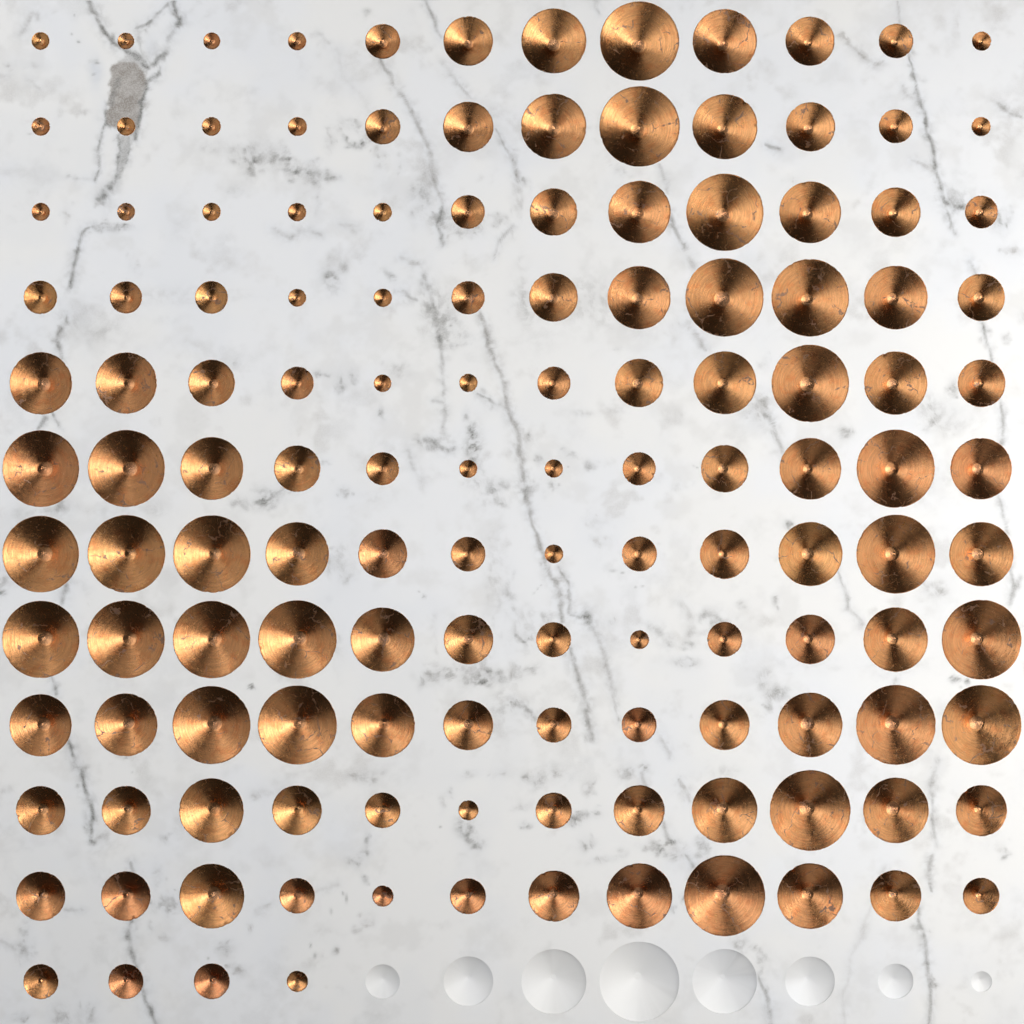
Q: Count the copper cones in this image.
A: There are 136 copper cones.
